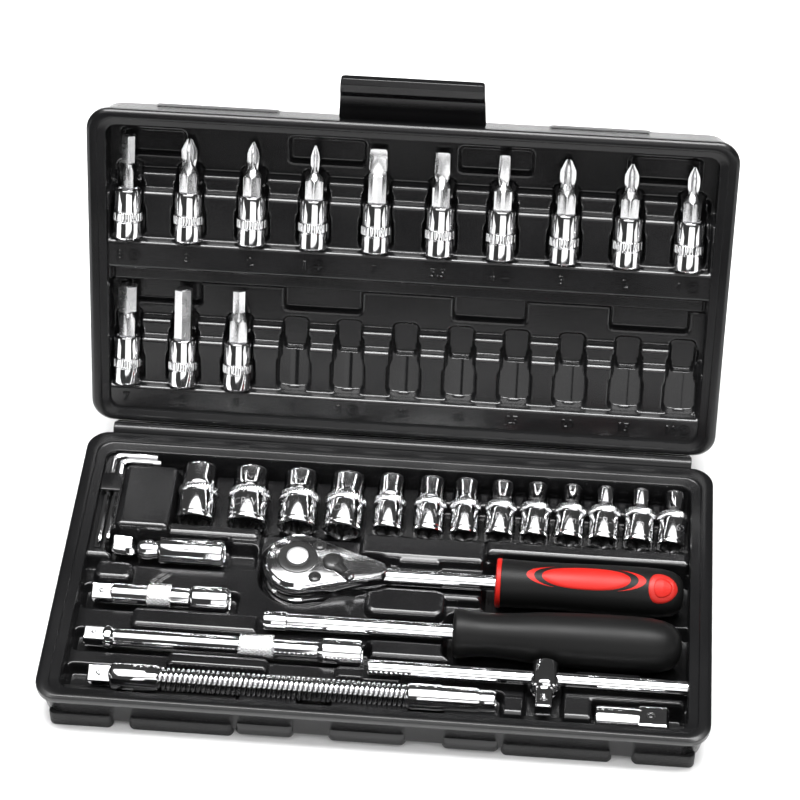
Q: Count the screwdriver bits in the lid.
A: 13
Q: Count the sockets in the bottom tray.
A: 13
